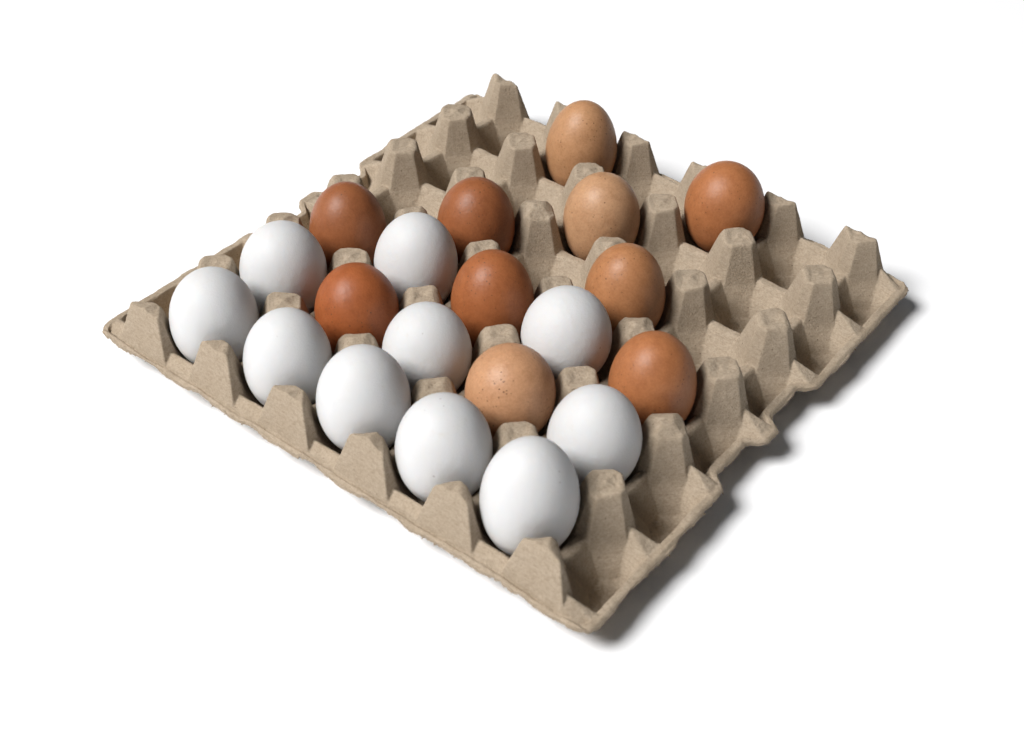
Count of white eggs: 10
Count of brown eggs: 10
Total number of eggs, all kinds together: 20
